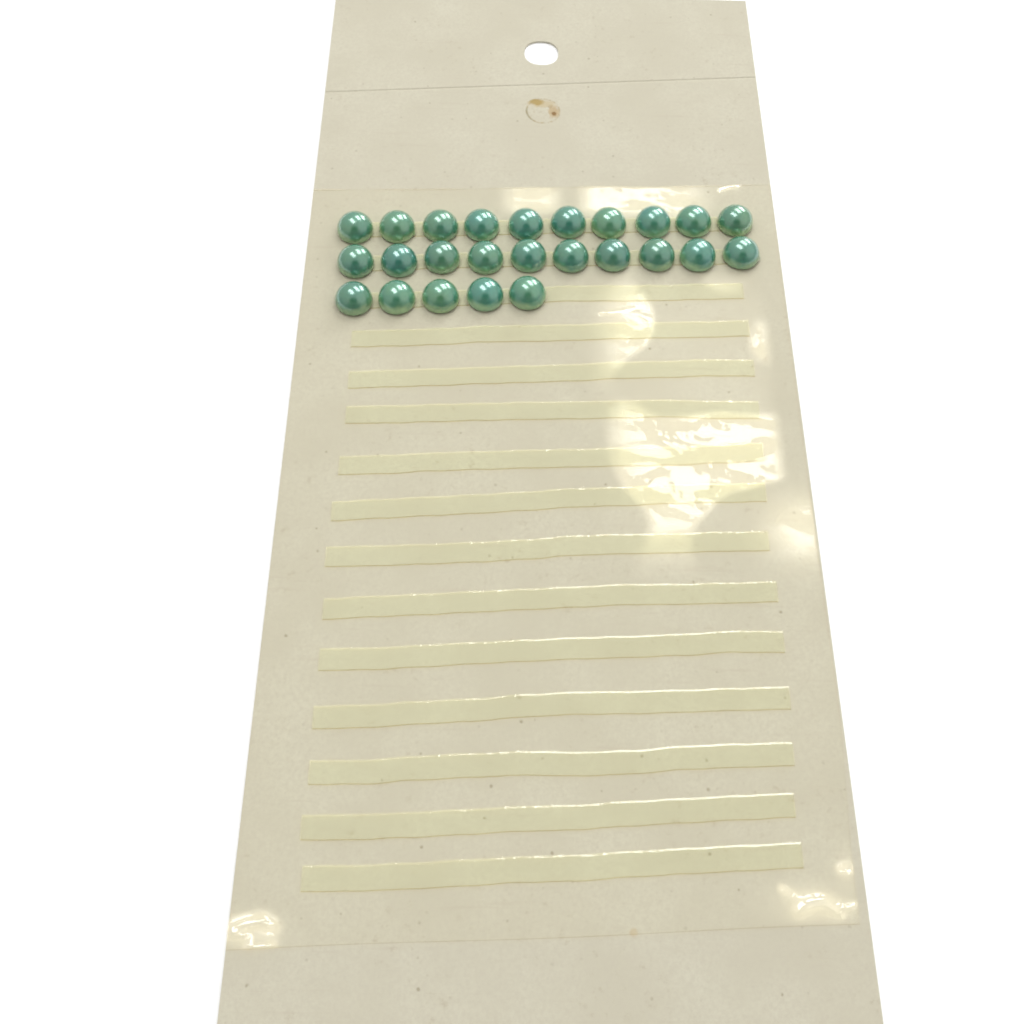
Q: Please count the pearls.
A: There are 25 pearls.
